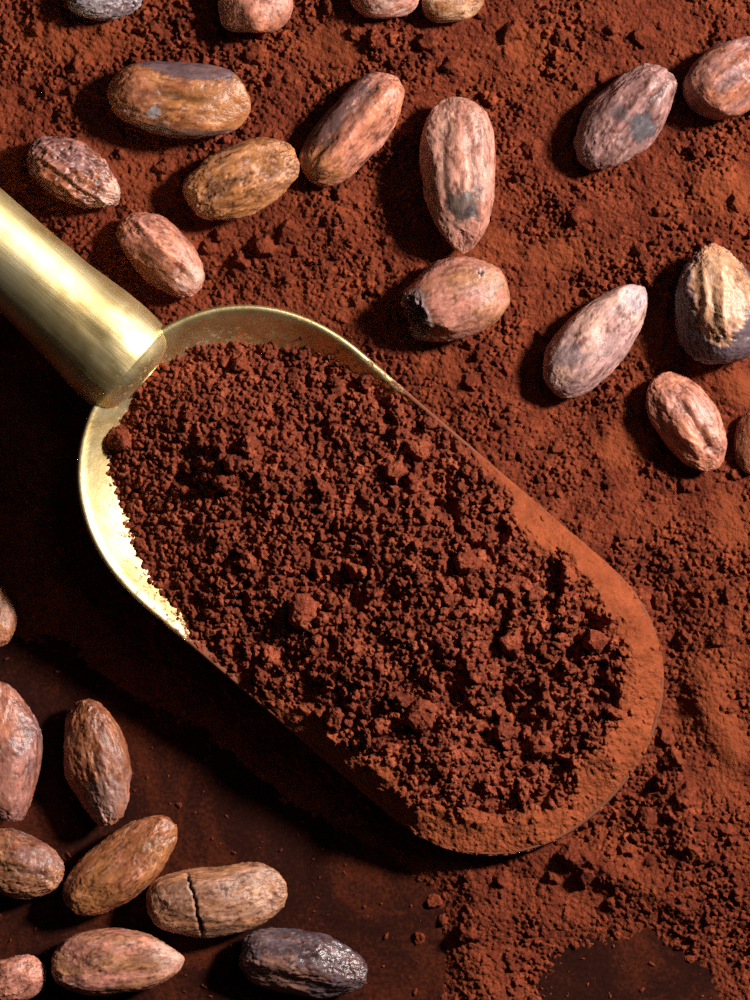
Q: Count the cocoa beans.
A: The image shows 26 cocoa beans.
